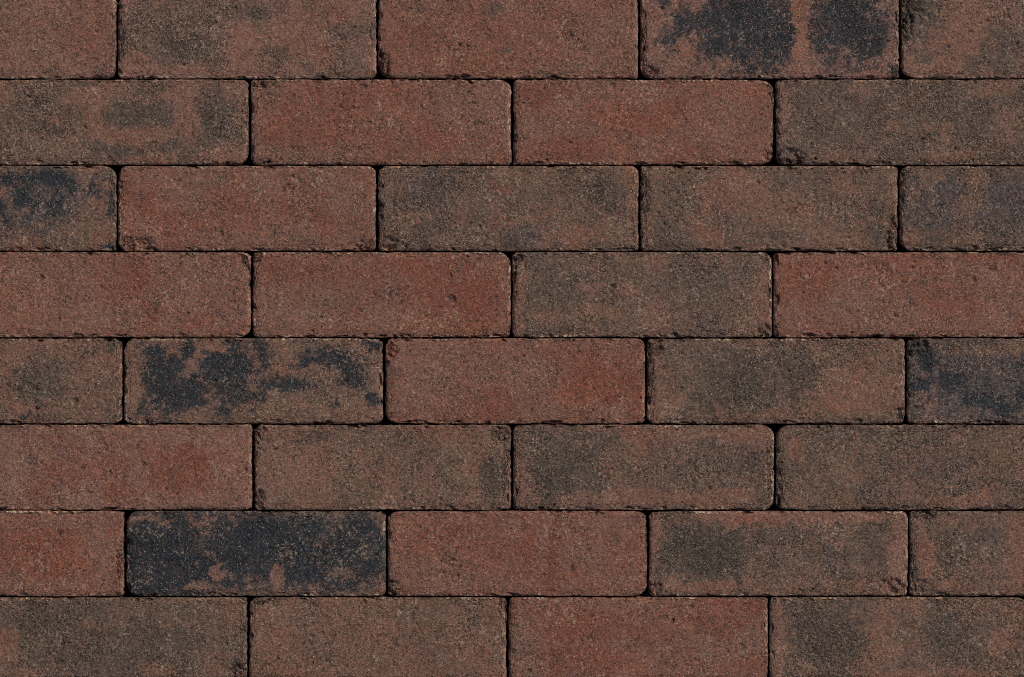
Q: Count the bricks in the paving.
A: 36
